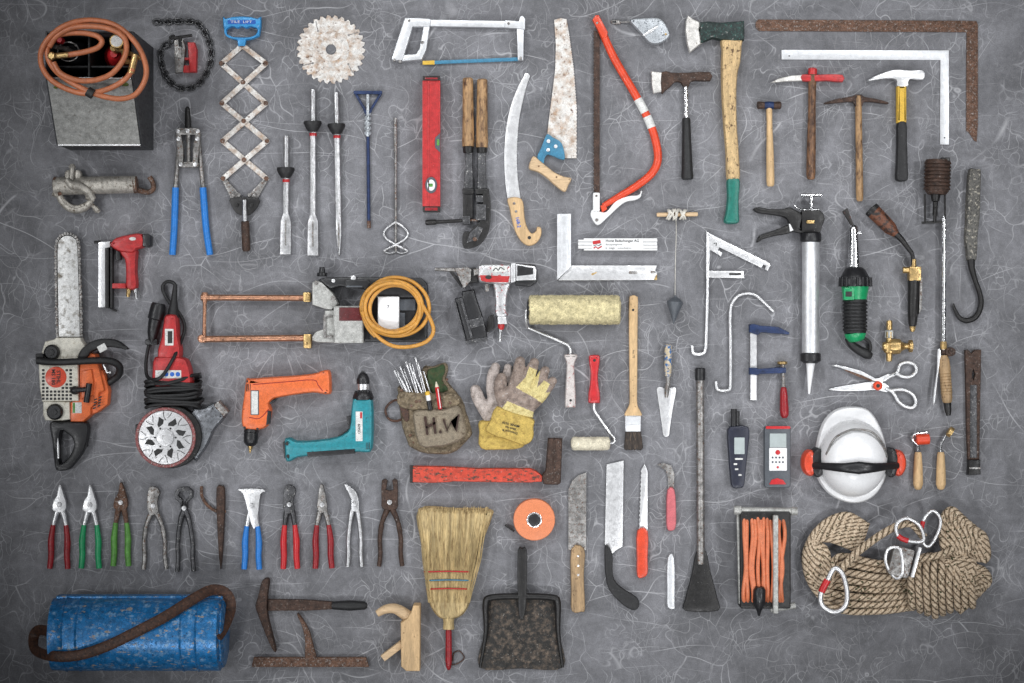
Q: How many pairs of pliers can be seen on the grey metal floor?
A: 10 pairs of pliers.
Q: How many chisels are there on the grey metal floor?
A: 3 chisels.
